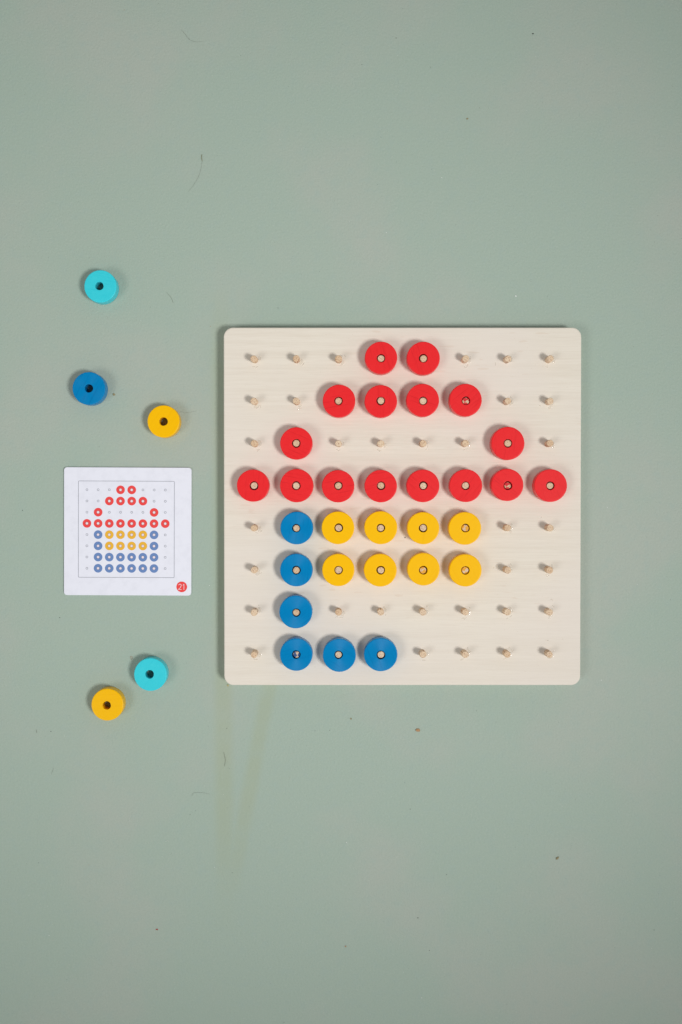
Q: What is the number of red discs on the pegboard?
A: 16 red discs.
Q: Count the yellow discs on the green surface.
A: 10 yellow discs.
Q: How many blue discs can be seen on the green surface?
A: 7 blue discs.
